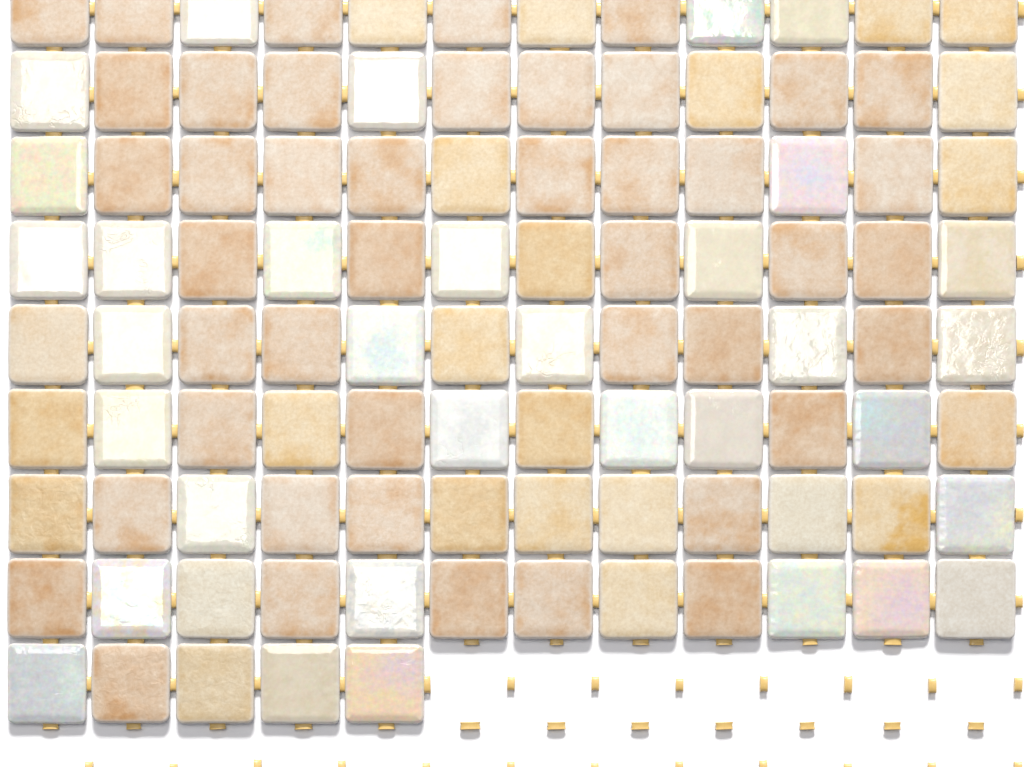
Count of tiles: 101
